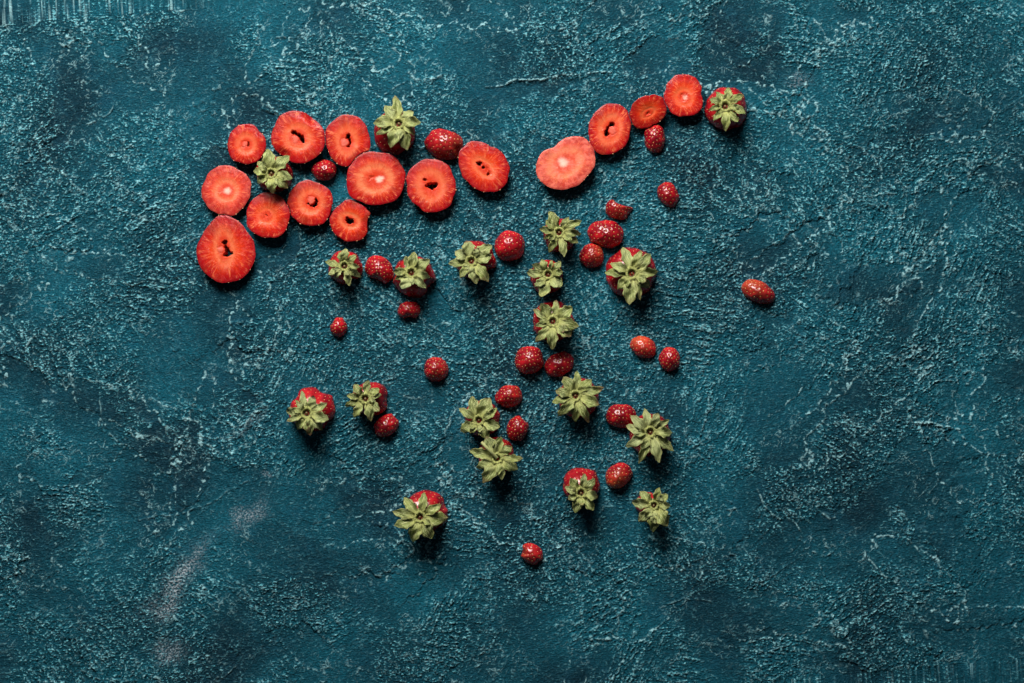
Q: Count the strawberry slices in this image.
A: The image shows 15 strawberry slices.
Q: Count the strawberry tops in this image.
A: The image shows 19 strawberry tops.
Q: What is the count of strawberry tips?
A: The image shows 23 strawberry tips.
